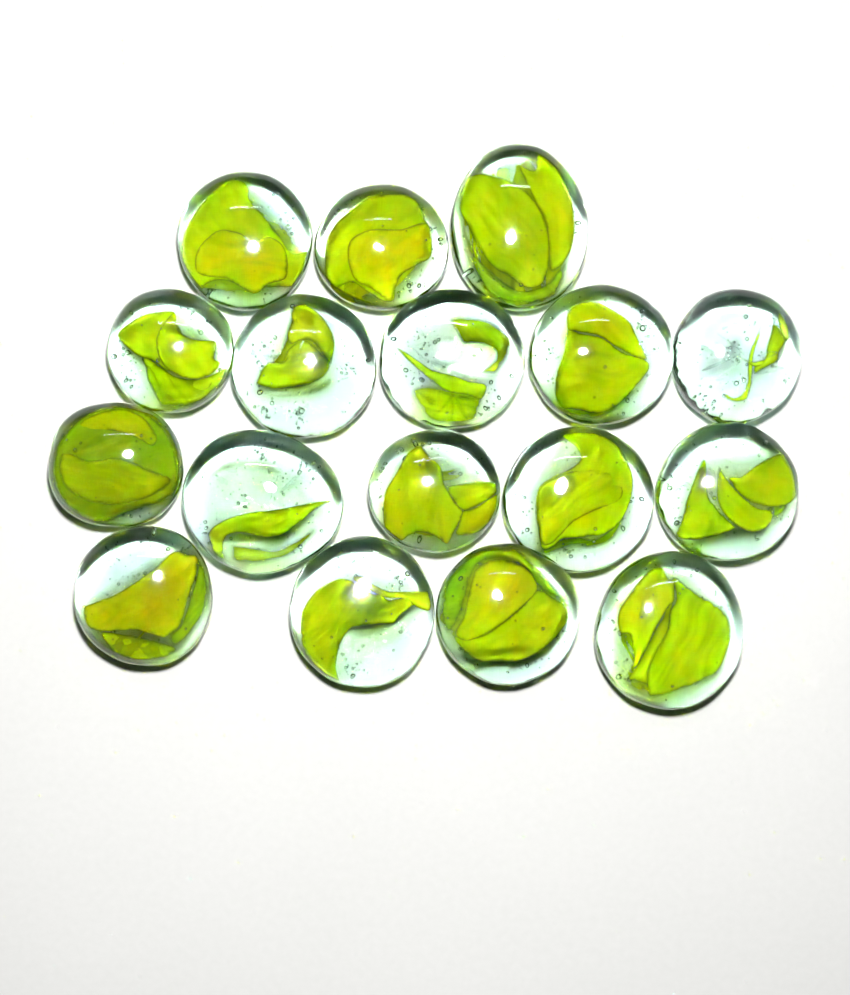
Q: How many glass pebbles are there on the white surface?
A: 17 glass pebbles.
